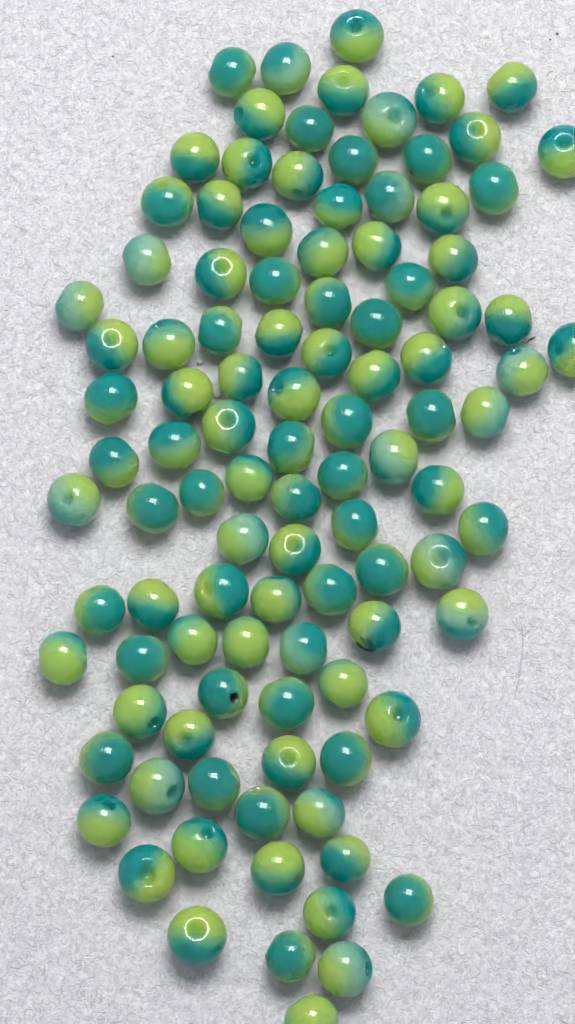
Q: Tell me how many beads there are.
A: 105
